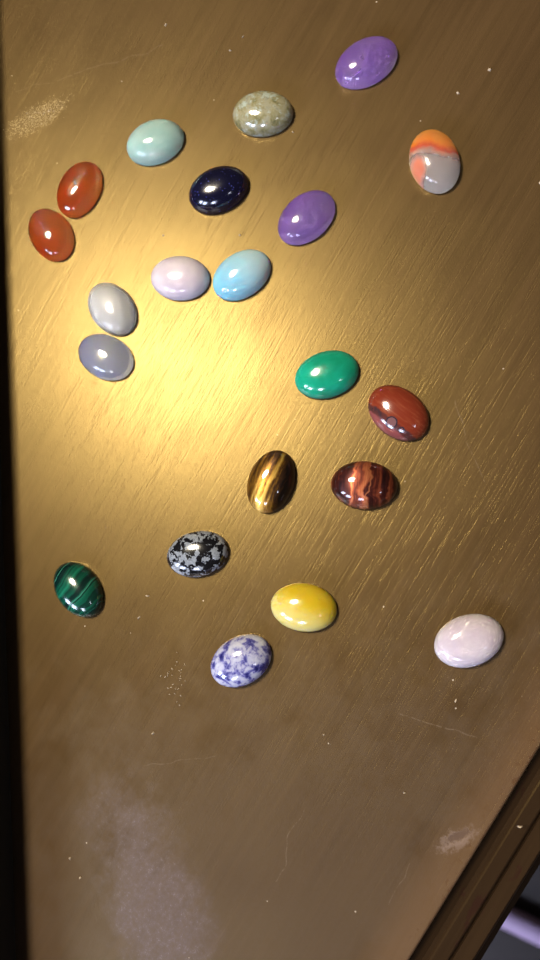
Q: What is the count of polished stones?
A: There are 21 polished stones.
